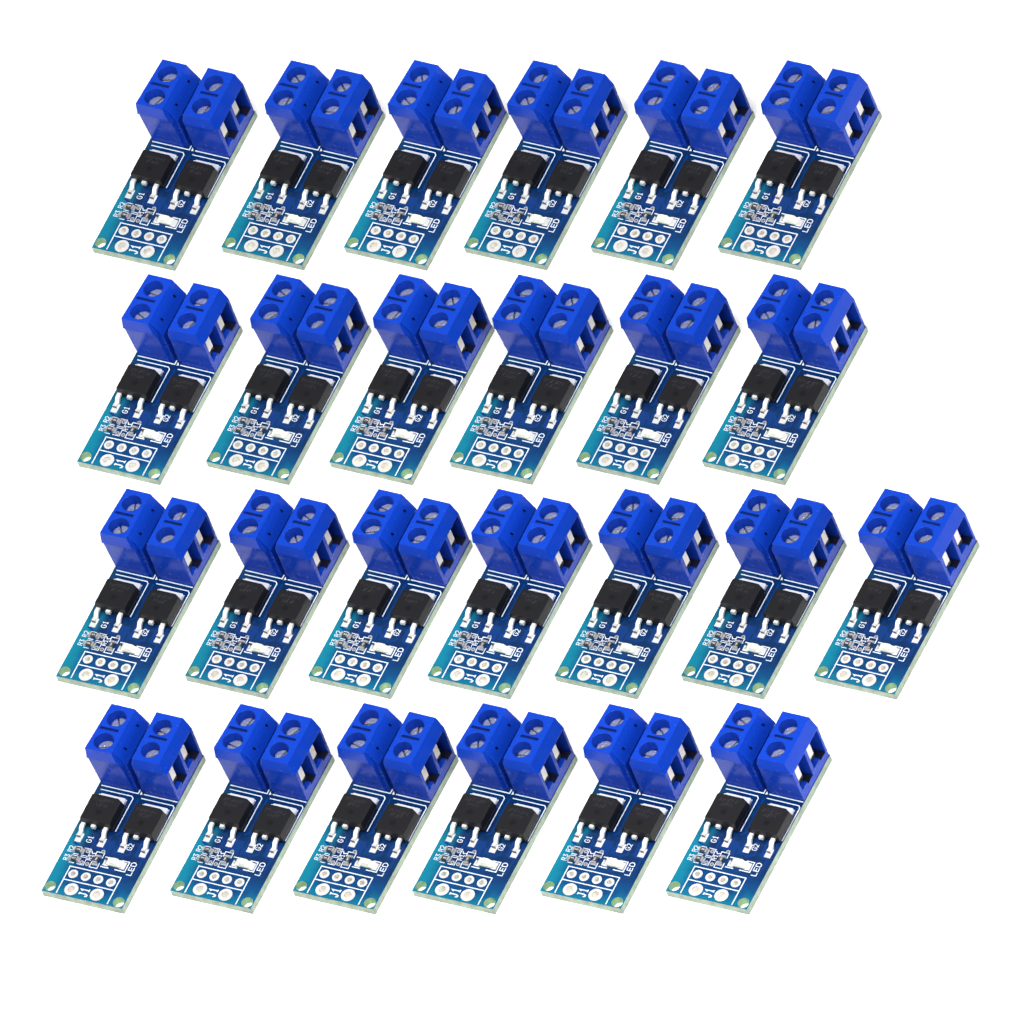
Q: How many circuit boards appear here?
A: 25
